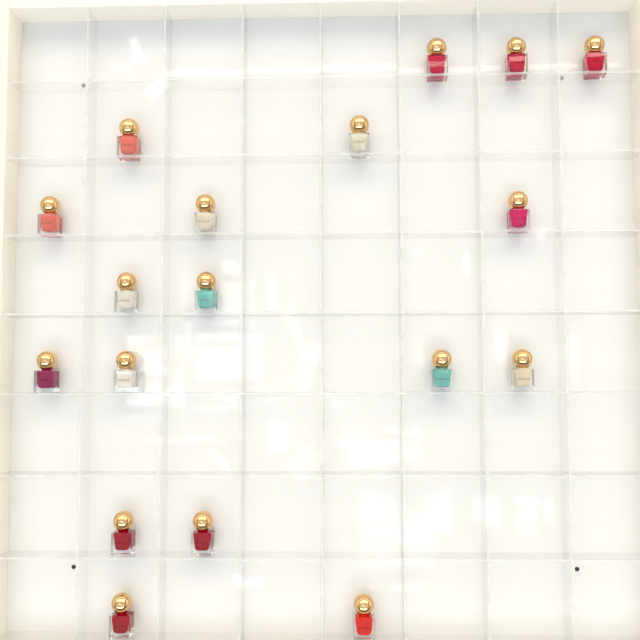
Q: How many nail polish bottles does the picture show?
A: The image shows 18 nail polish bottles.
